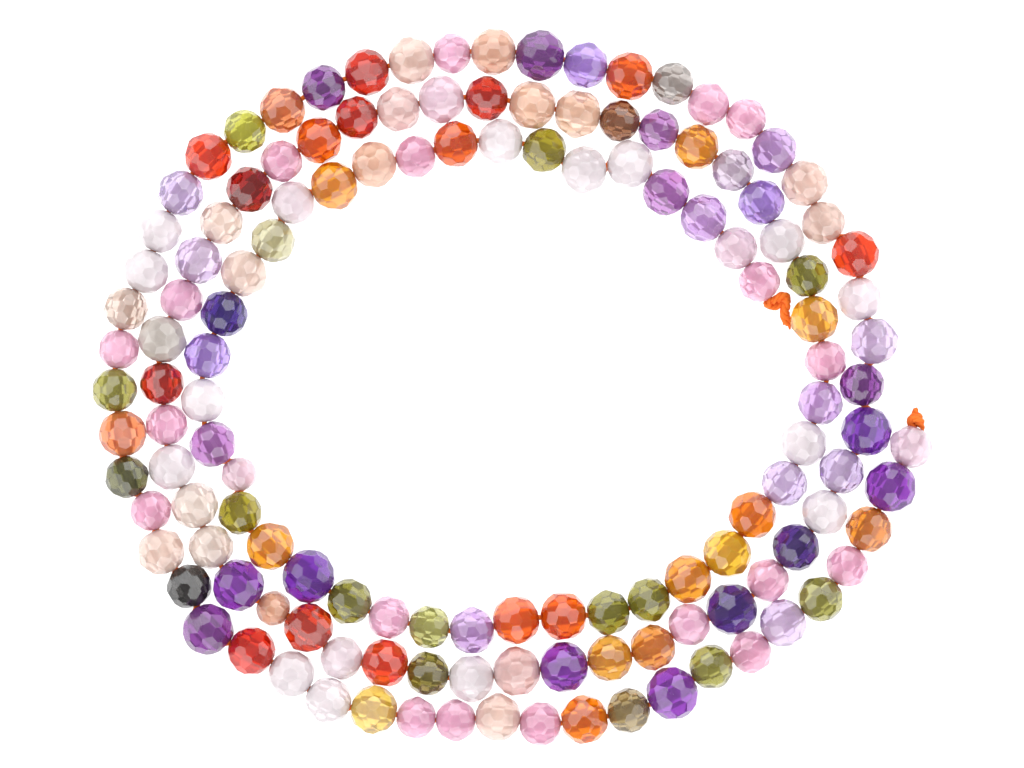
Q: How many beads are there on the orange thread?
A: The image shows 134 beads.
